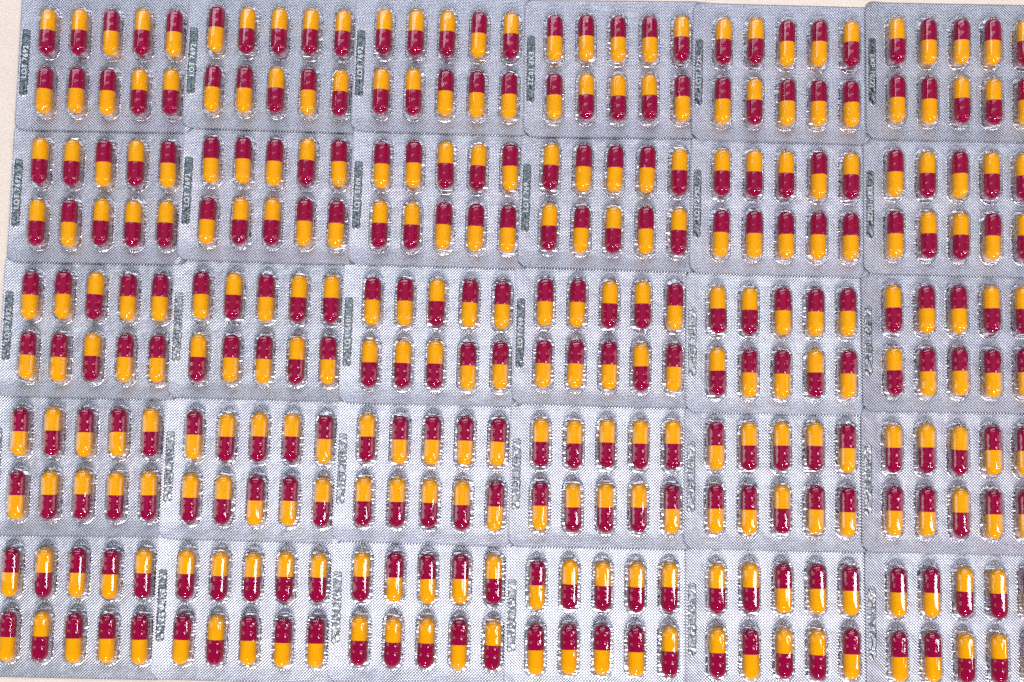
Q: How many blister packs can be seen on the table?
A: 30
